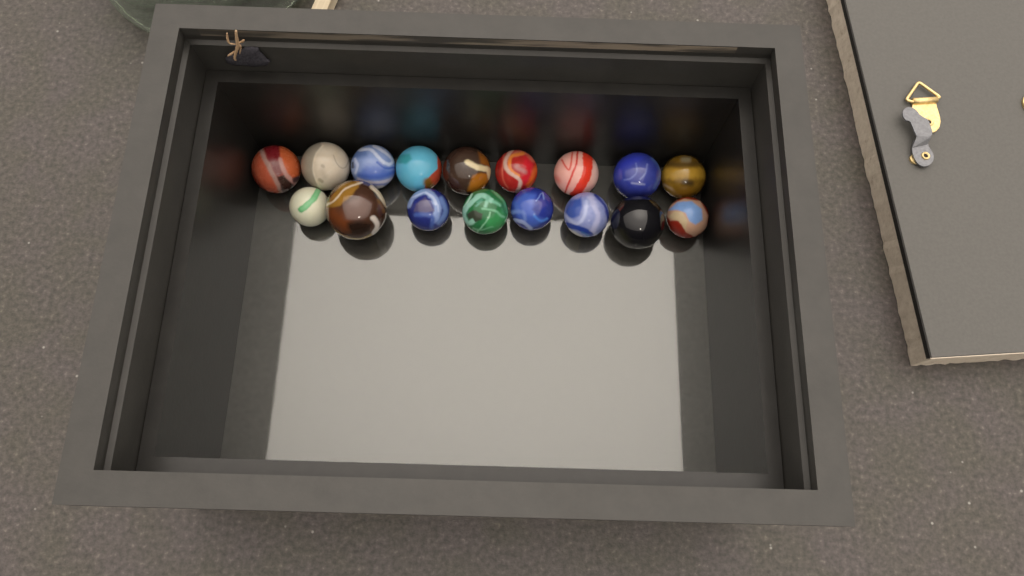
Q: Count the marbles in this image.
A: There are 17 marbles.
